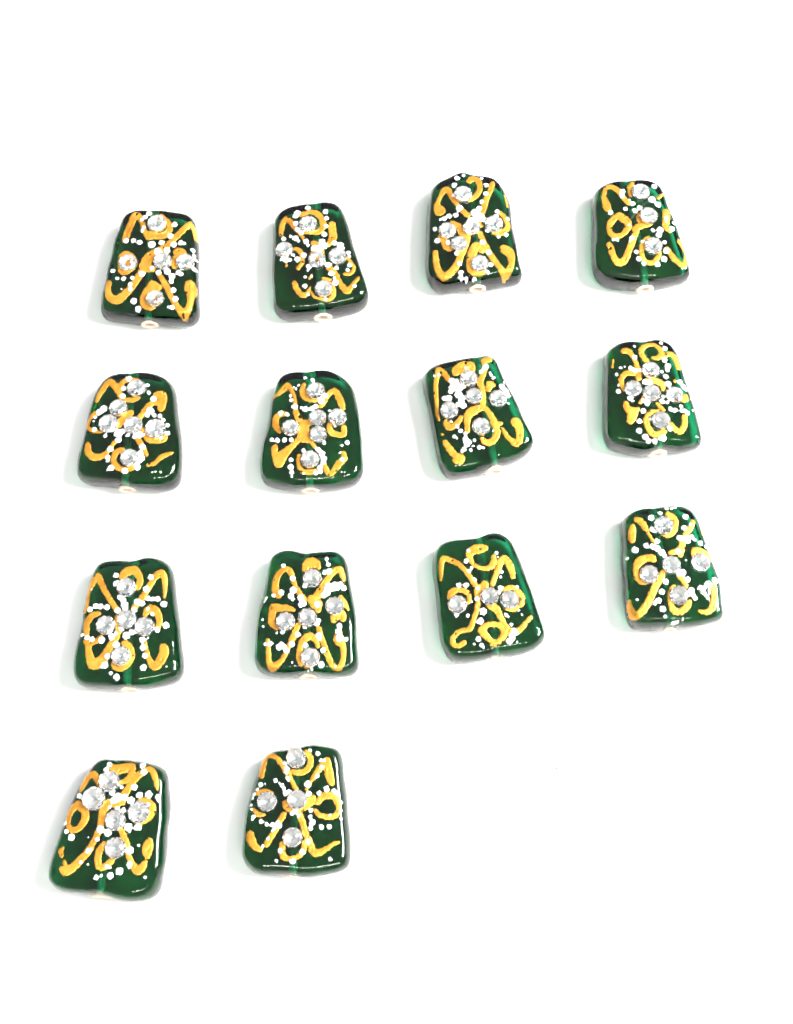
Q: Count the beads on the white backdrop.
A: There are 14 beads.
